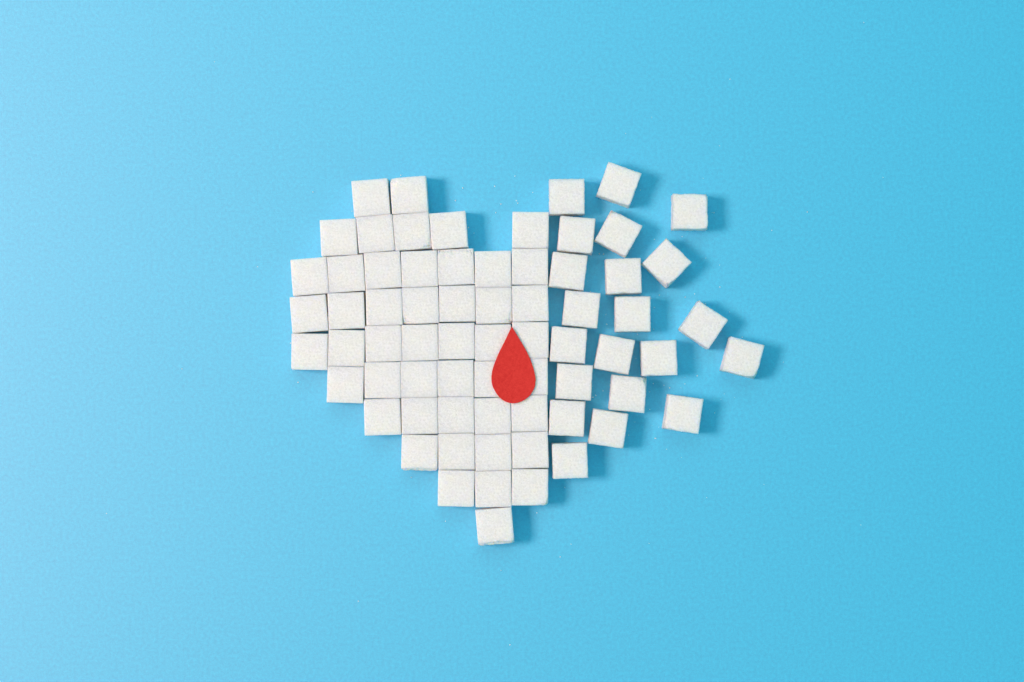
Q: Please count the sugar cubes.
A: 68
